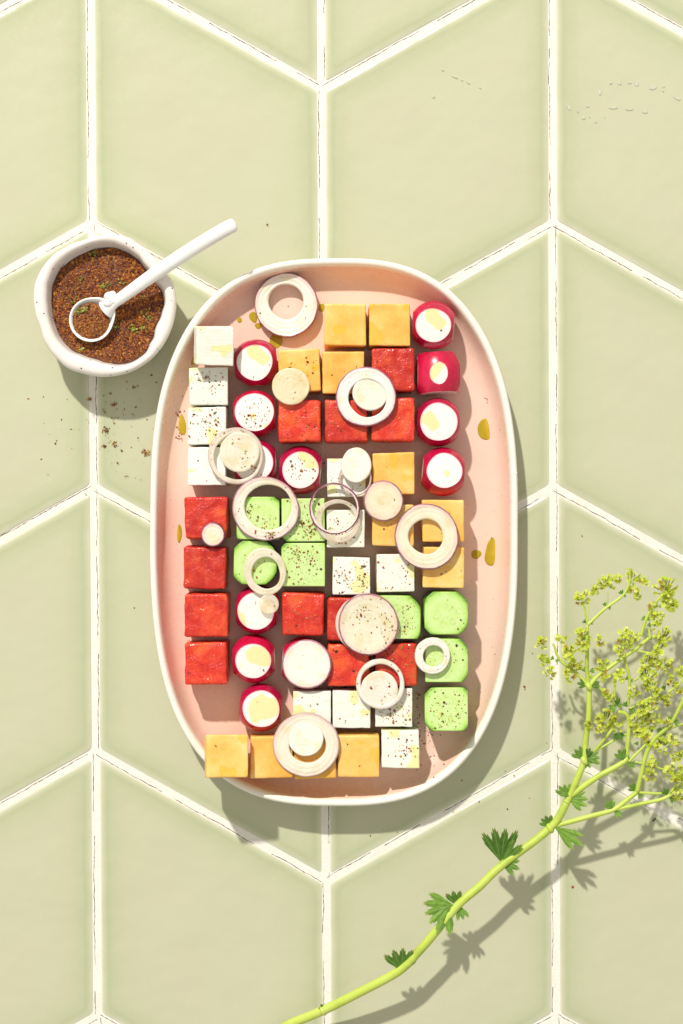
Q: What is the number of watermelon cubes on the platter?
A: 12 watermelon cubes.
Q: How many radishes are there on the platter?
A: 12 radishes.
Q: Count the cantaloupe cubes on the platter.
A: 12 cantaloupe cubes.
